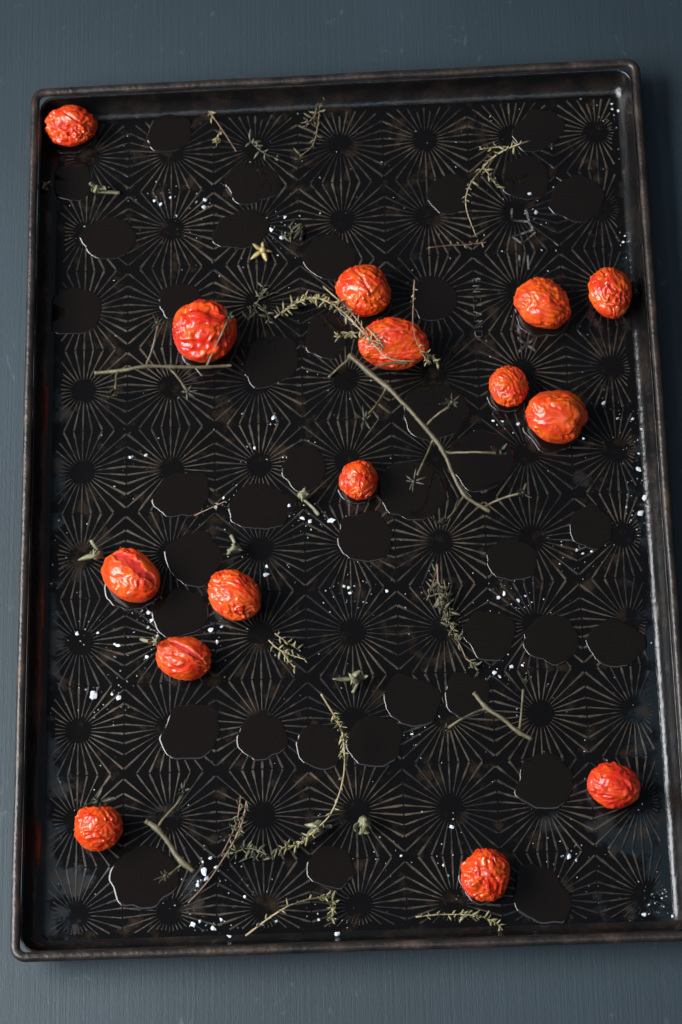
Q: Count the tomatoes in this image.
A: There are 15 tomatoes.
